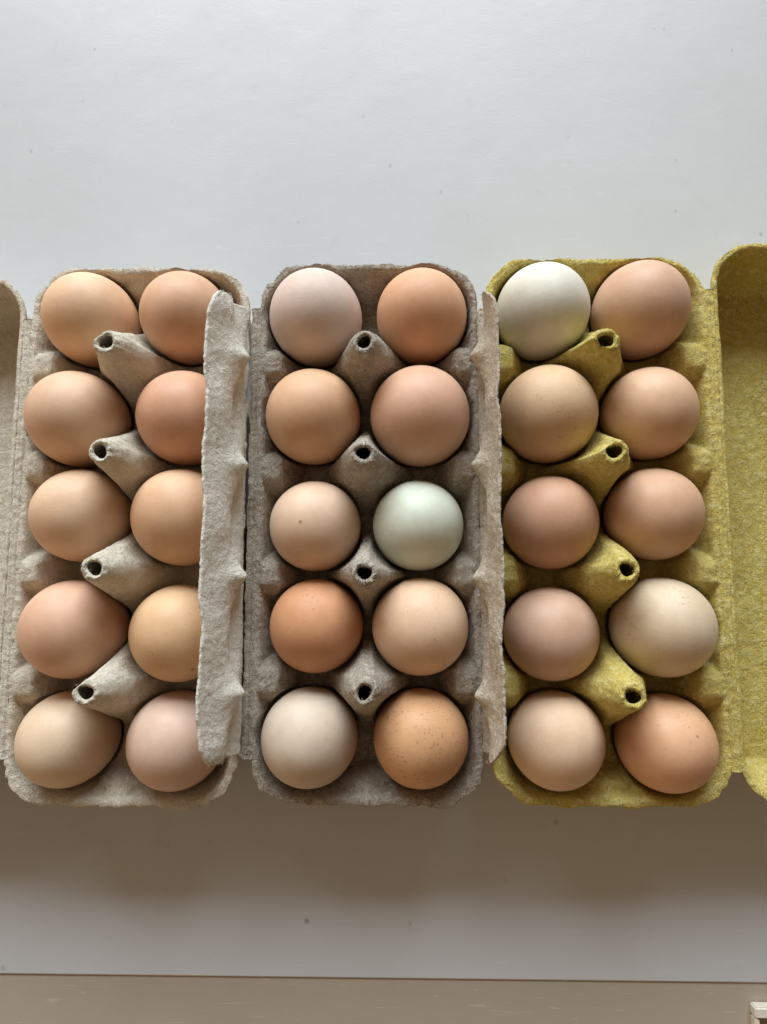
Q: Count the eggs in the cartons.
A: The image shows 30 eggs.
